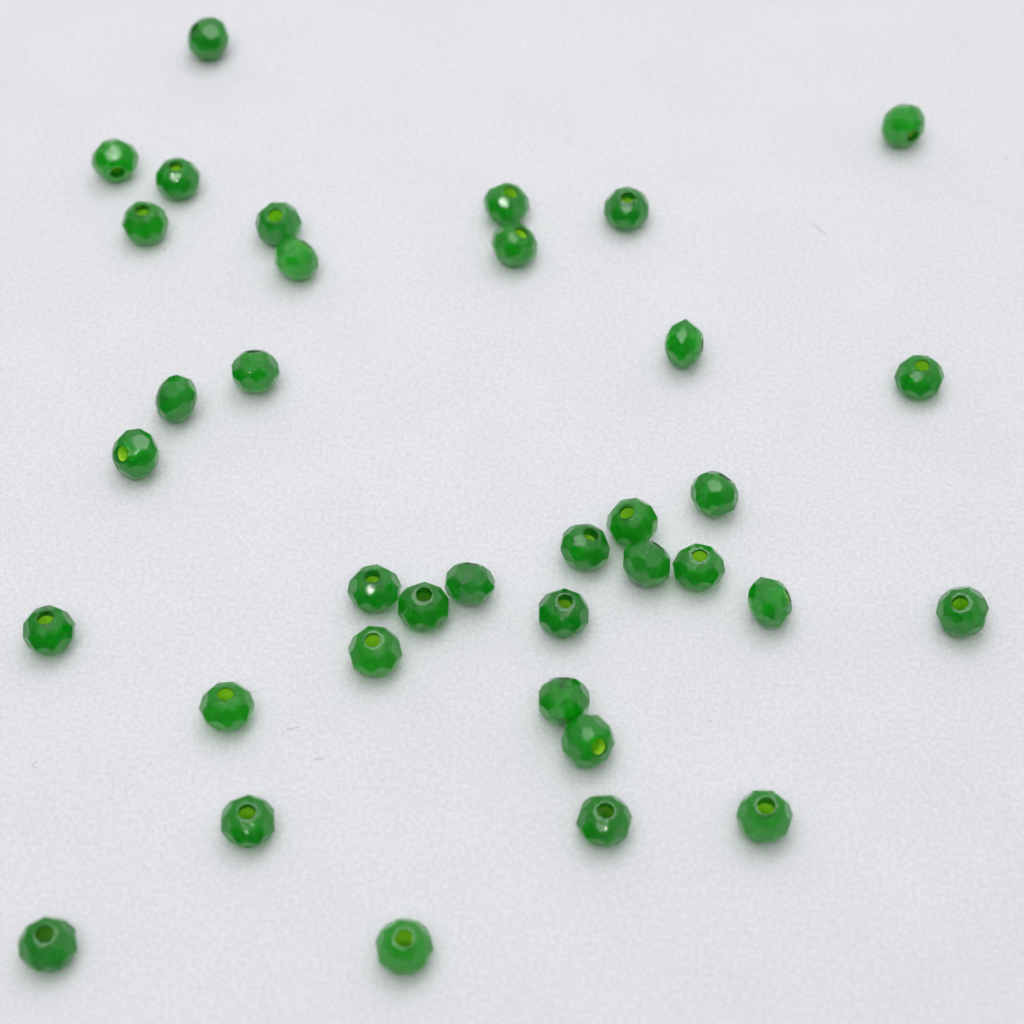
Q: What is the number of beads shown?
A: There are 36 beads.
